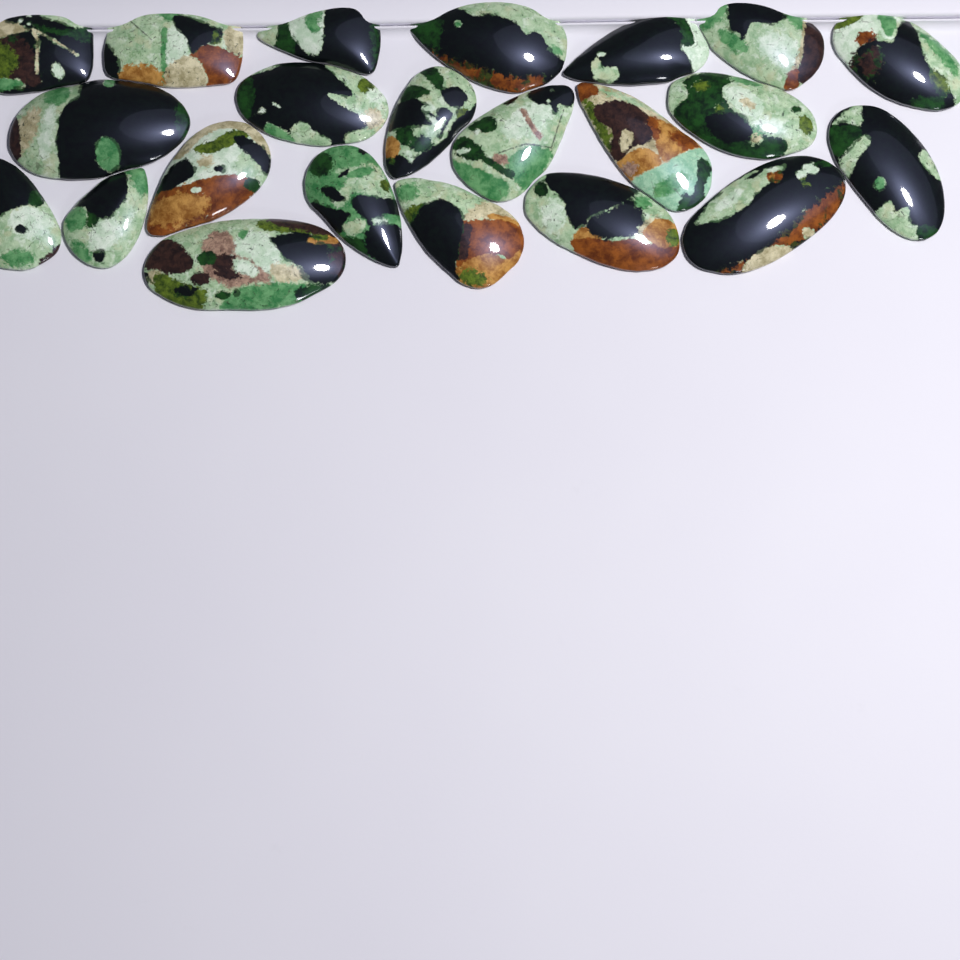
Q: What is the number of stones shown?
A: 22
